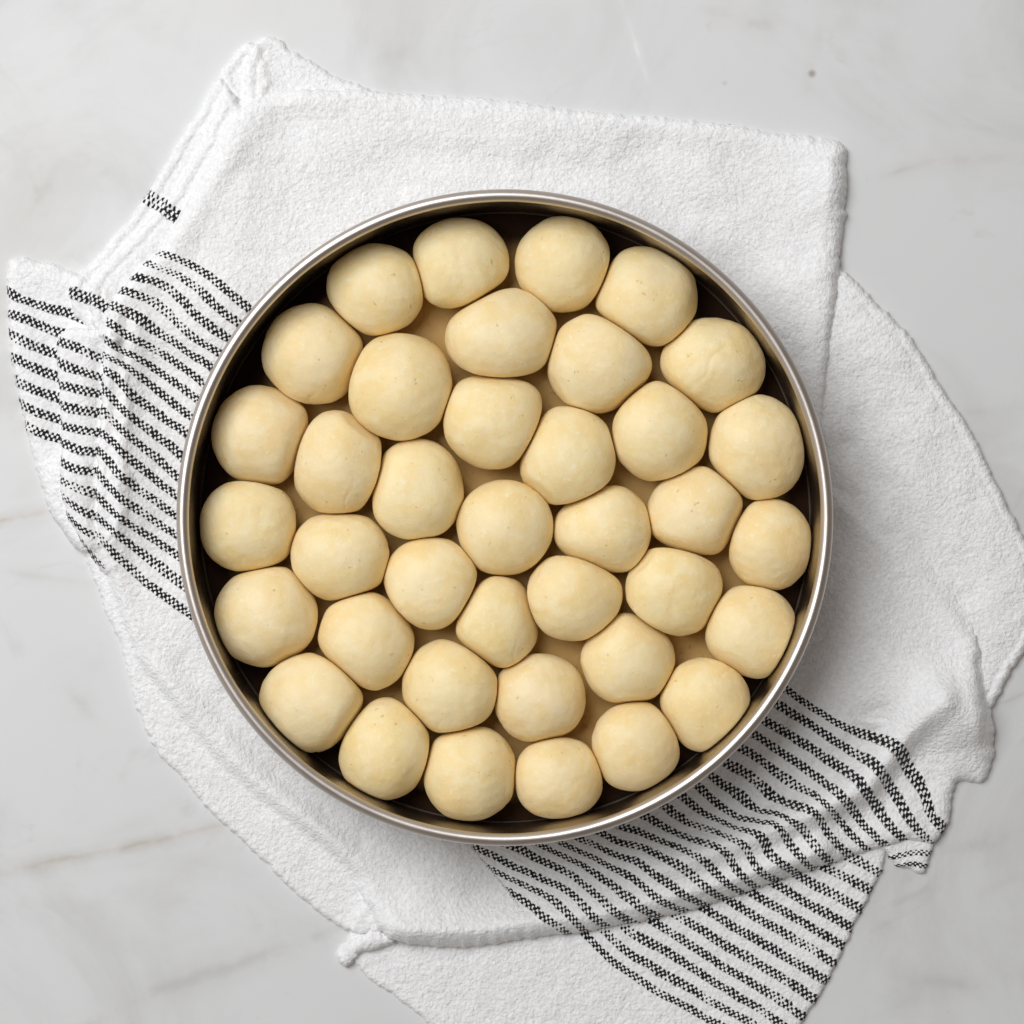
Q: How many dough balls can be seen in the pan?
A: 38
